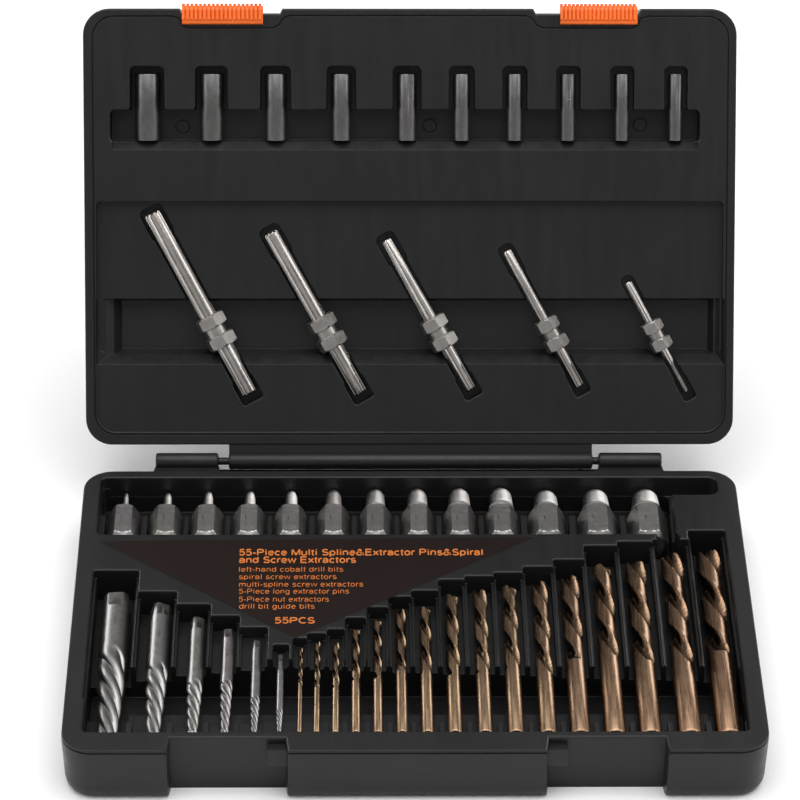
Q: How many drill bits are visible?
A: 16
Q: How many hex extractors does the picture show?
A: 13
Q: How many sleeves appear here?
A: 10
